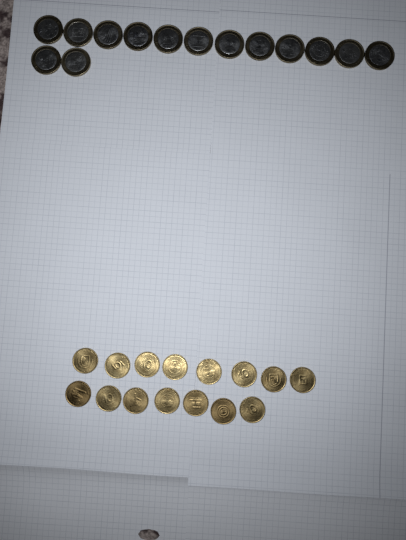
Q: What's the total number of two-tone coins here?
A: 14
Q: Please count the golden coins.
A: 15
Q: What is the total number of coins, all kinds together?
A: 29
